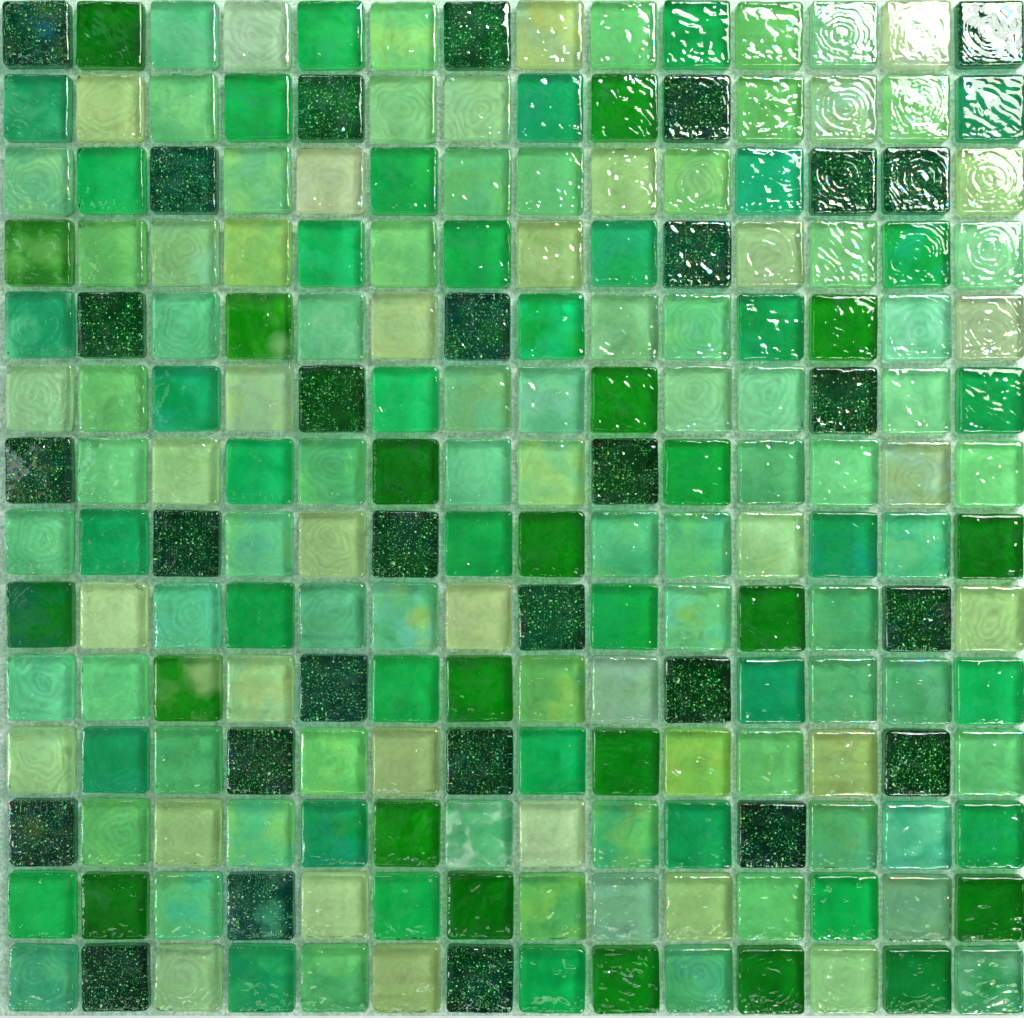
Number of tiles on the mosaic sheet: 196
